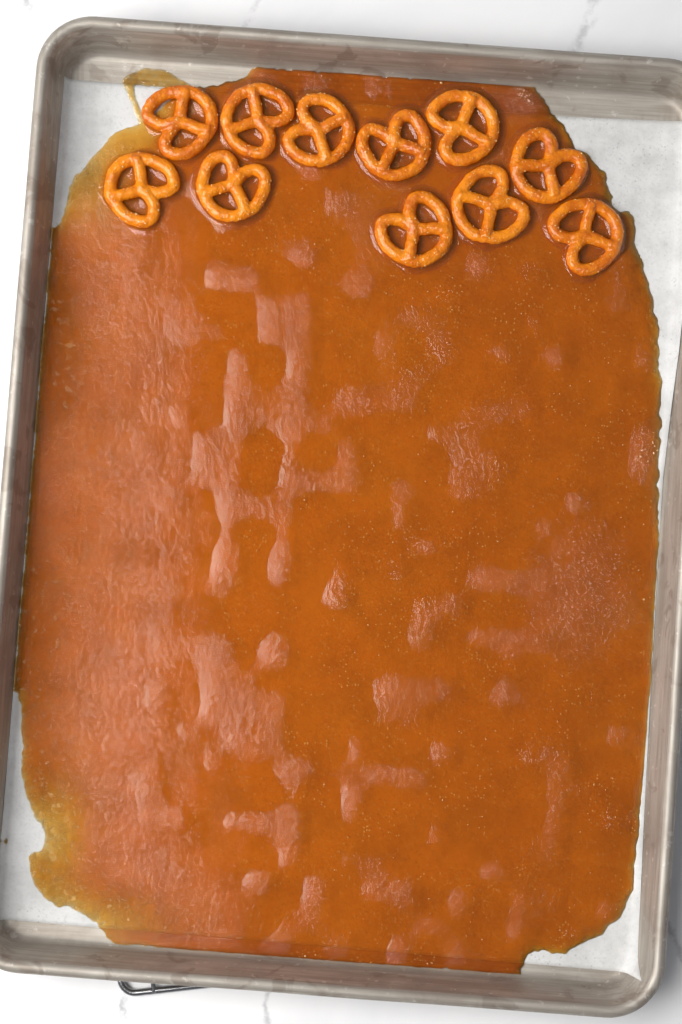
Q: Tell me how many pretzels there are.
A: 11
